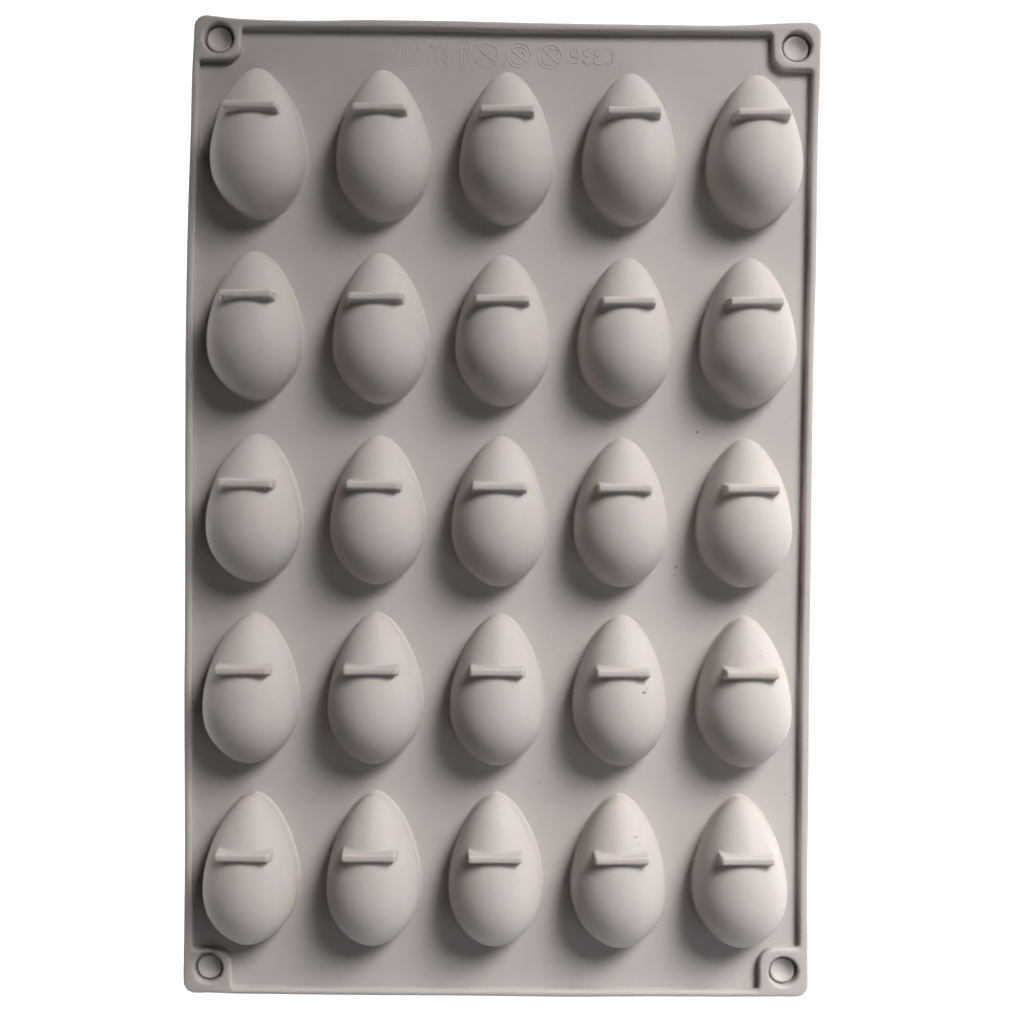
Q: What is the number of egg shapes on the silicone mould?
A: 25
